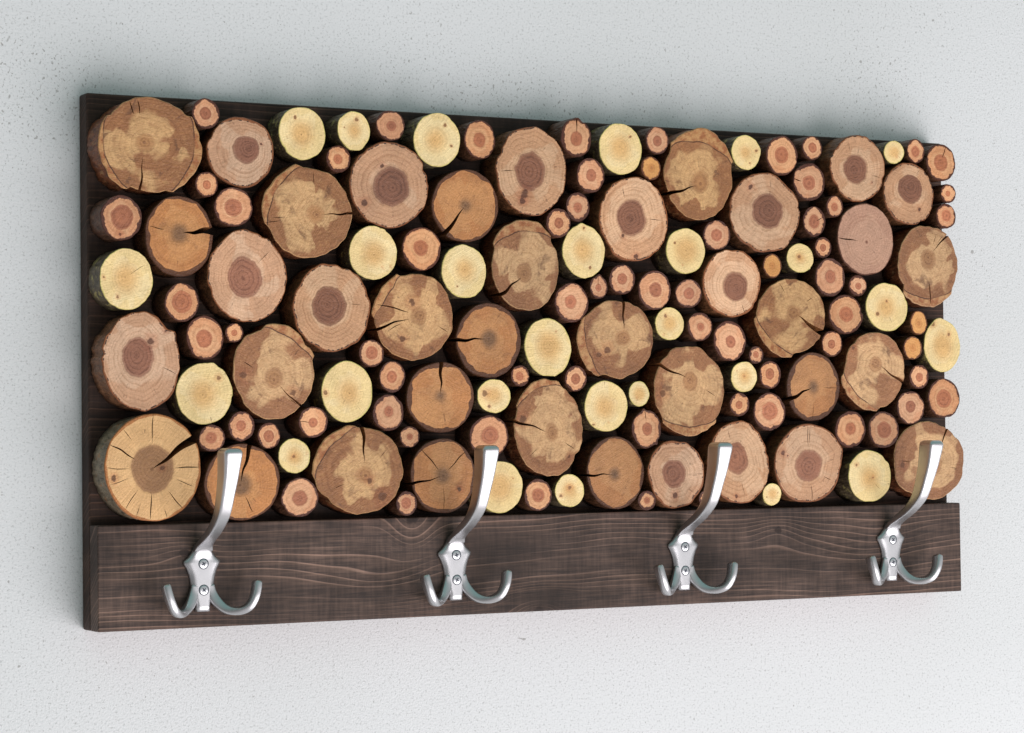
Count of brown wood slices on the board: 106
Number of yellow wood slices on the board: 27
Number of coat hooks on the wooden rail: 4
